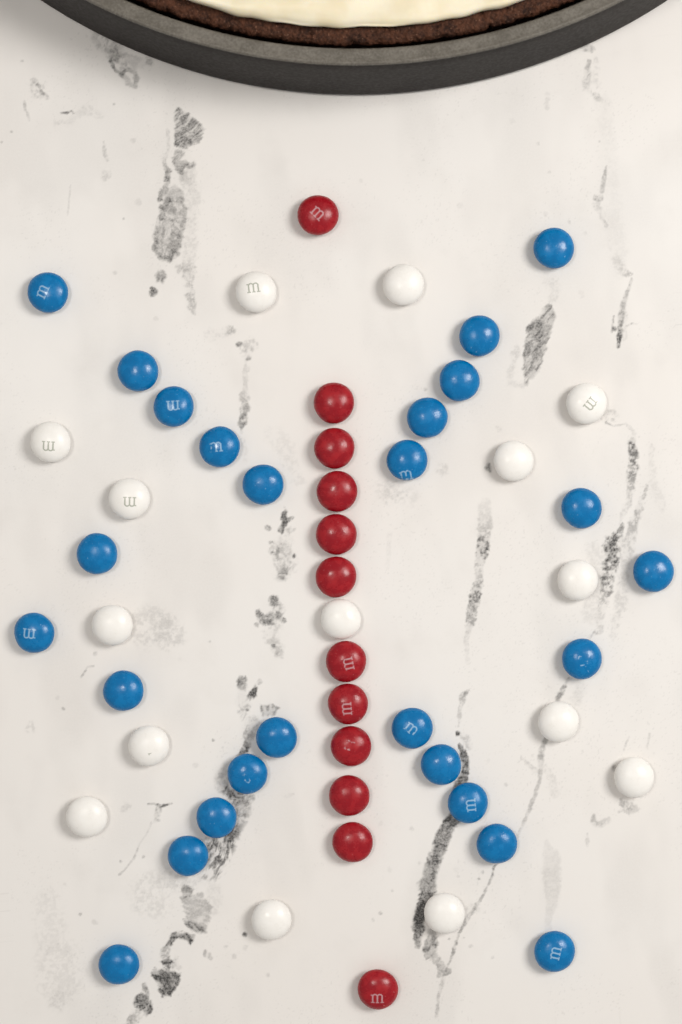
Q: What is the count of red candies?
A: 12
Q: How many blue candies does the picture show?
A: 26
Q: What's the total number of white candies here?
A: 15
